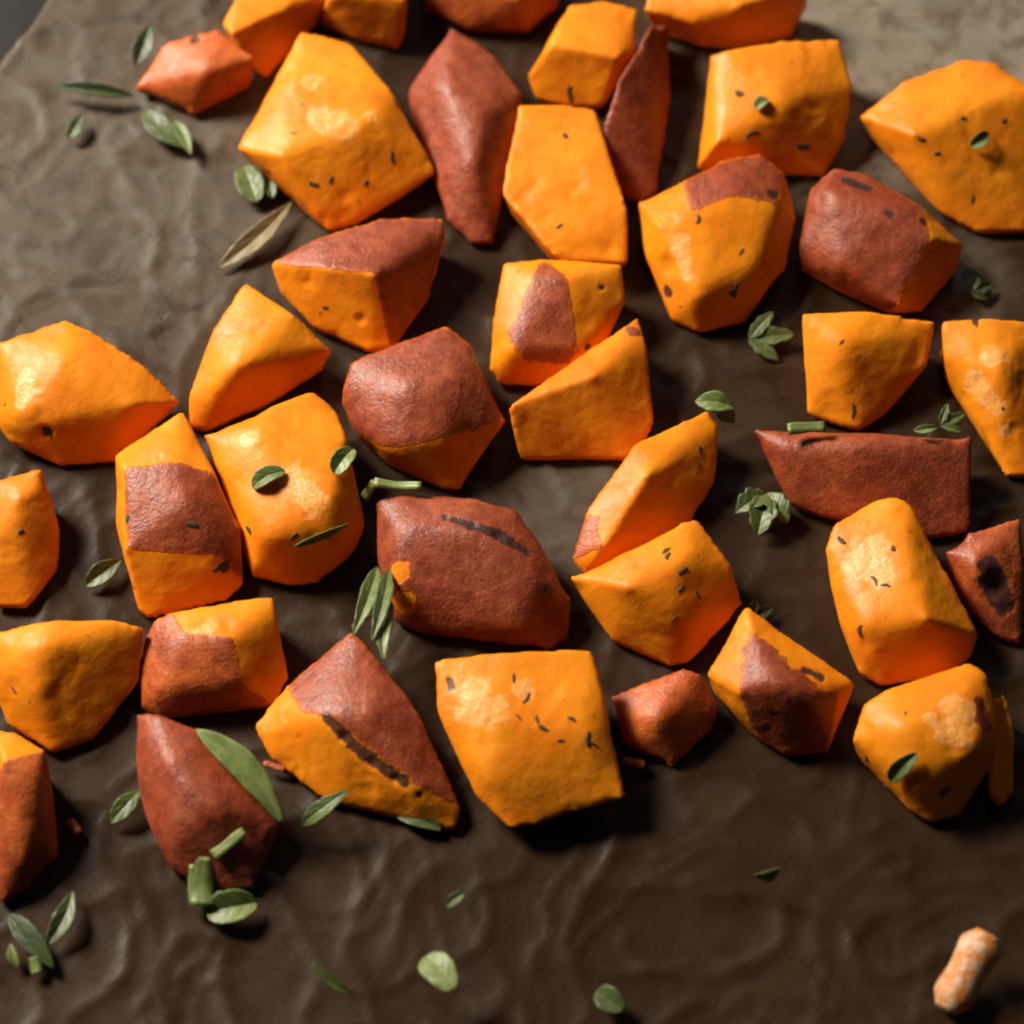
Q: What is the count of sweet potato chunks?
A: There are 41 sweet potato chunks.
